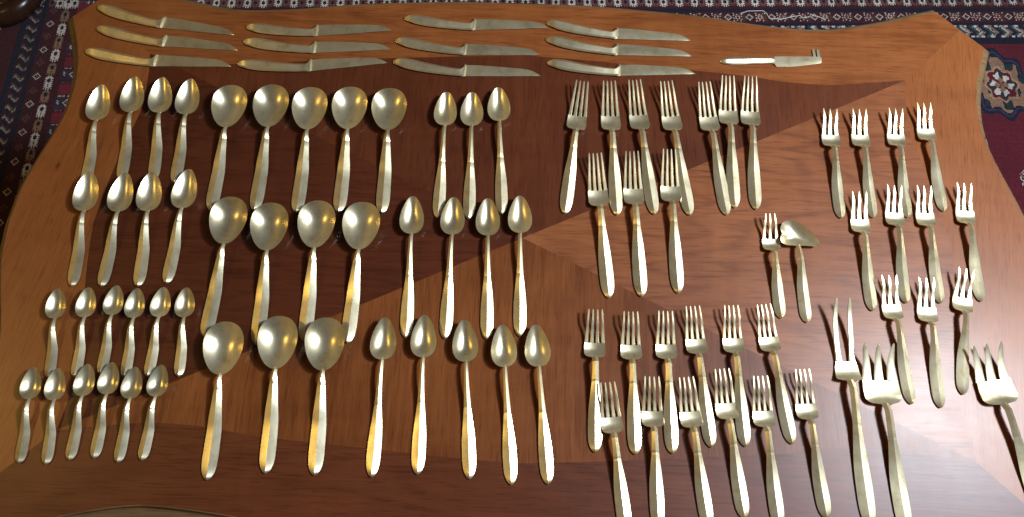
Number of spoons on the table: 45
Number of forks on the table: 37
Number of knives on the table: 13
